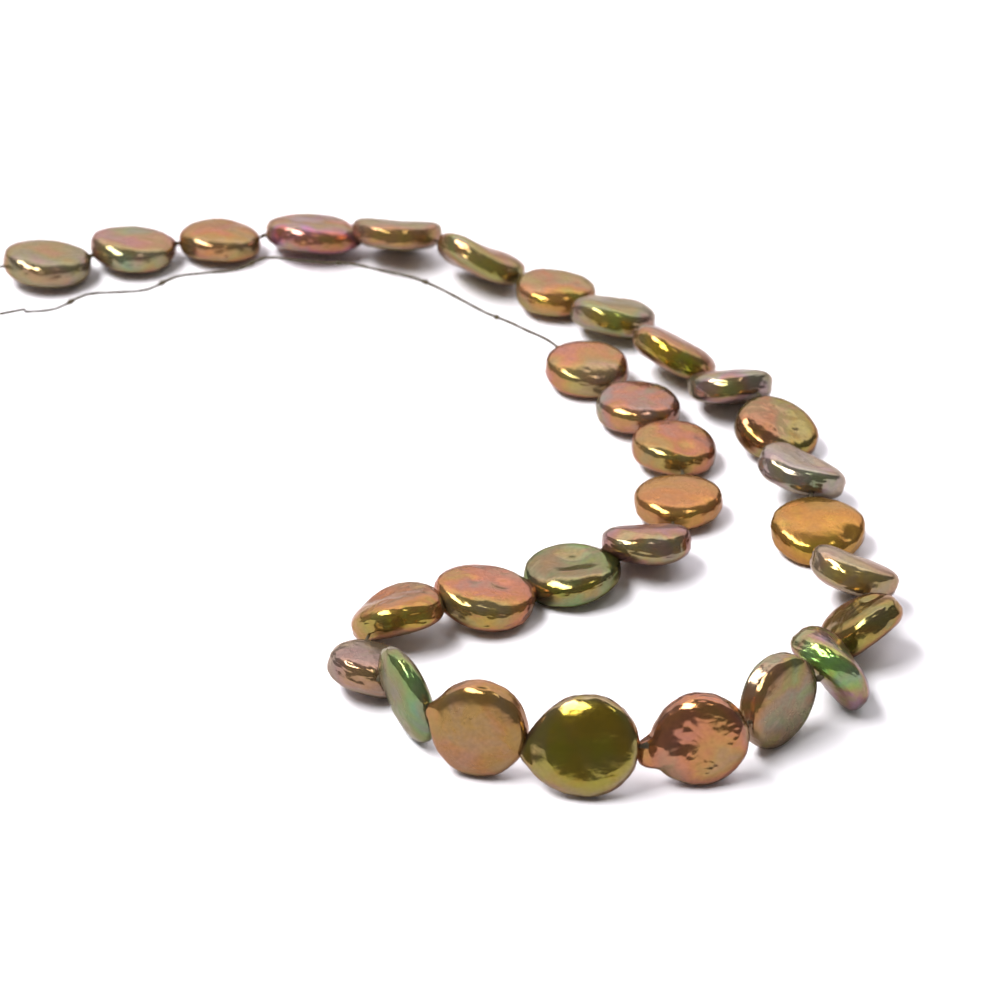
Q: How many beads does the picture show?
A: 30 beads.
